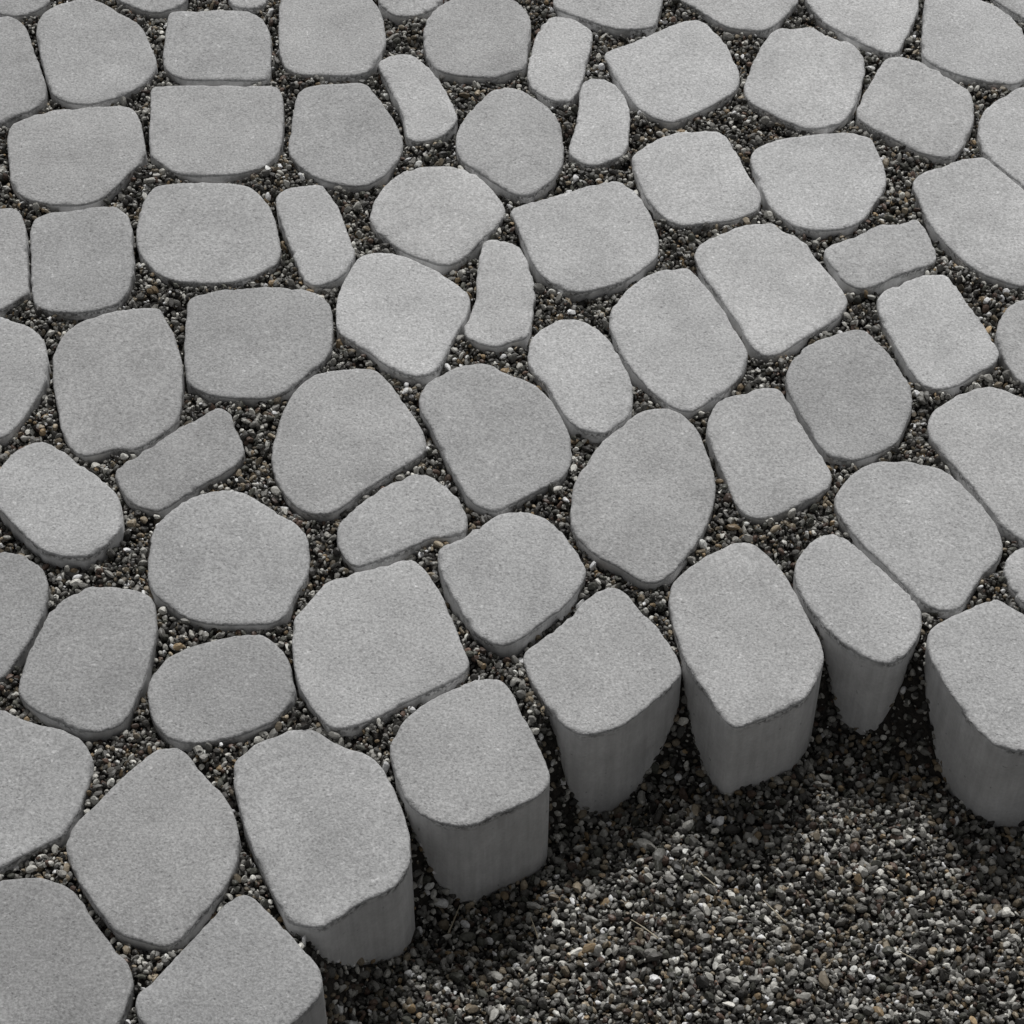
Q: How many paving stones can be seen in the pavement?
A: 72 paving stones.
